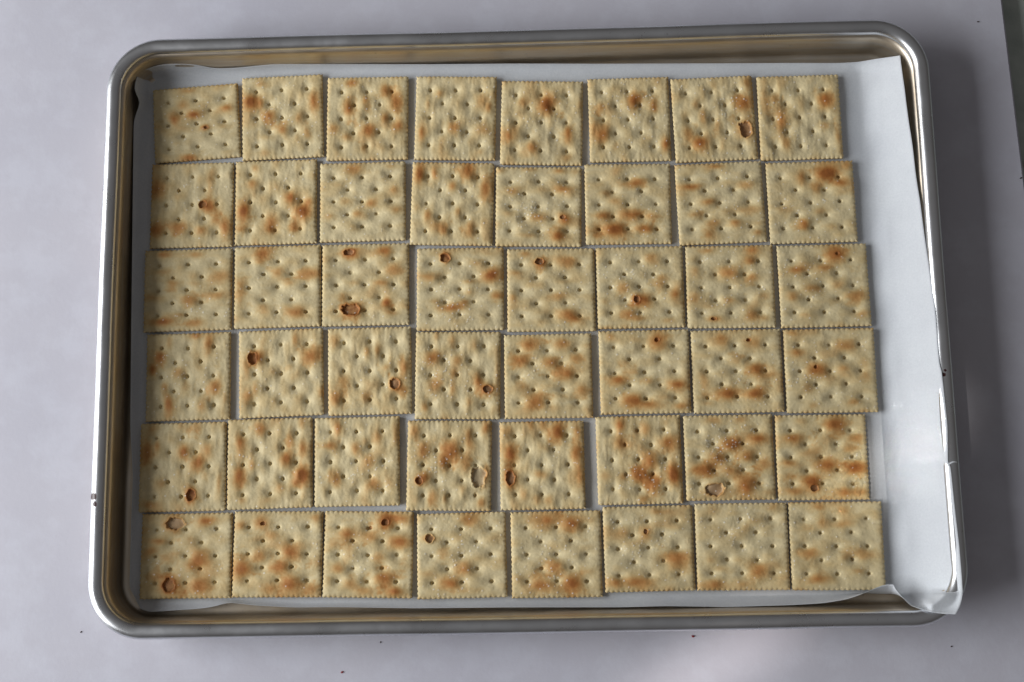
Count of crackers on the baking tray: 48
